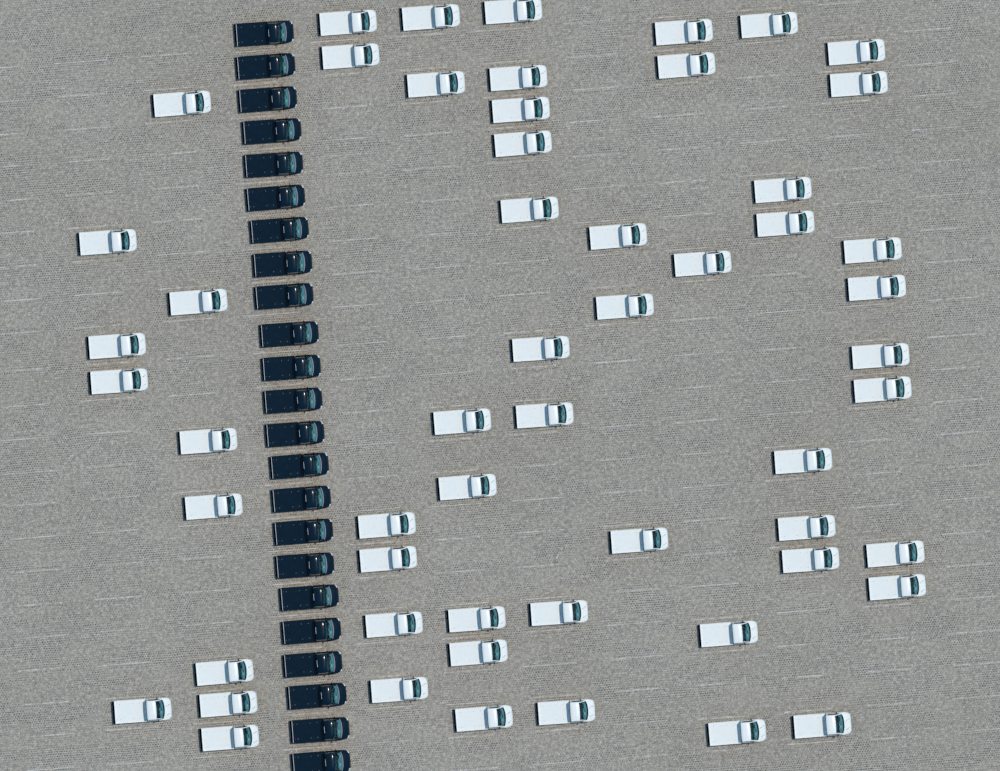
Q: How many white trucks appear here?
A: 56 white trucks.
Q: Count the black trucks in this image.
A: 23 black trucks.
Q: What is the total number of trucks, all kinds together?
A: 79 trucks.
